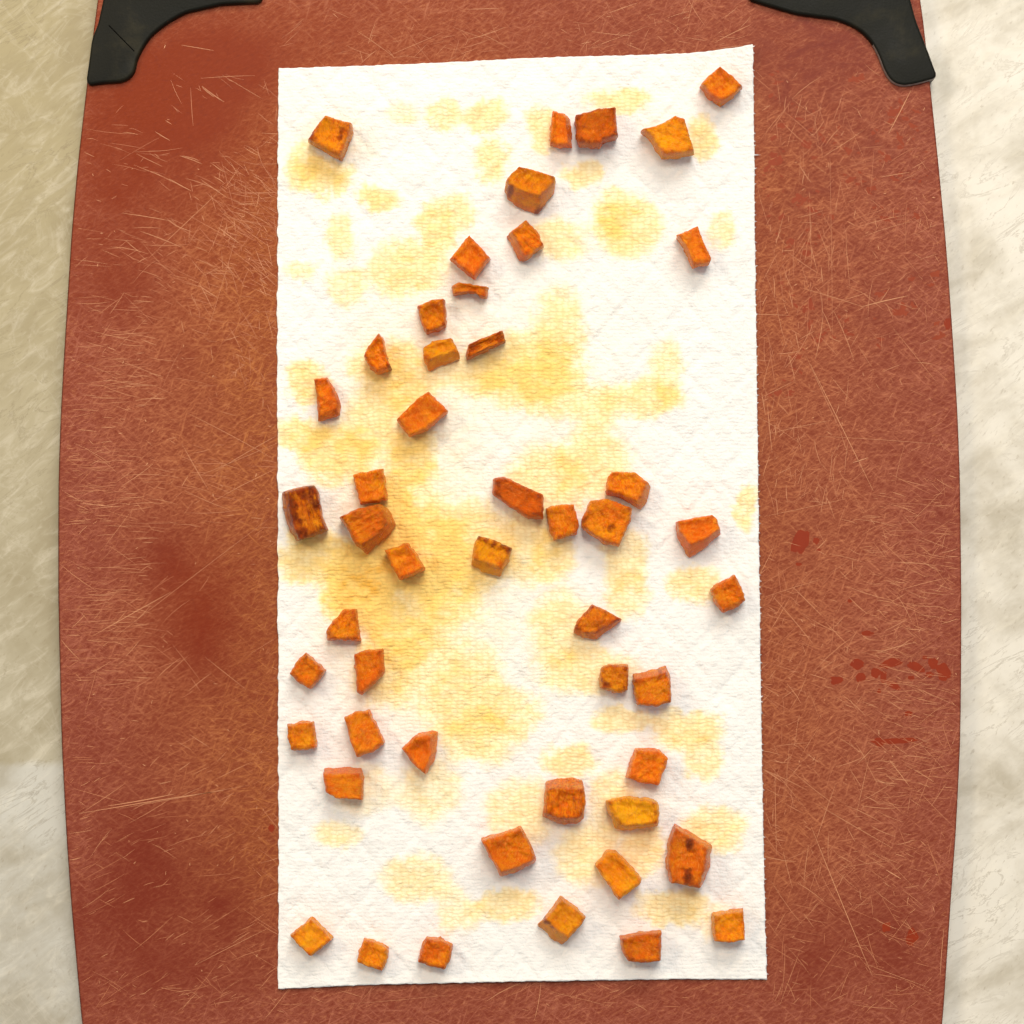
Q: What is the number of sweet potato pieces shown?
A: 49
